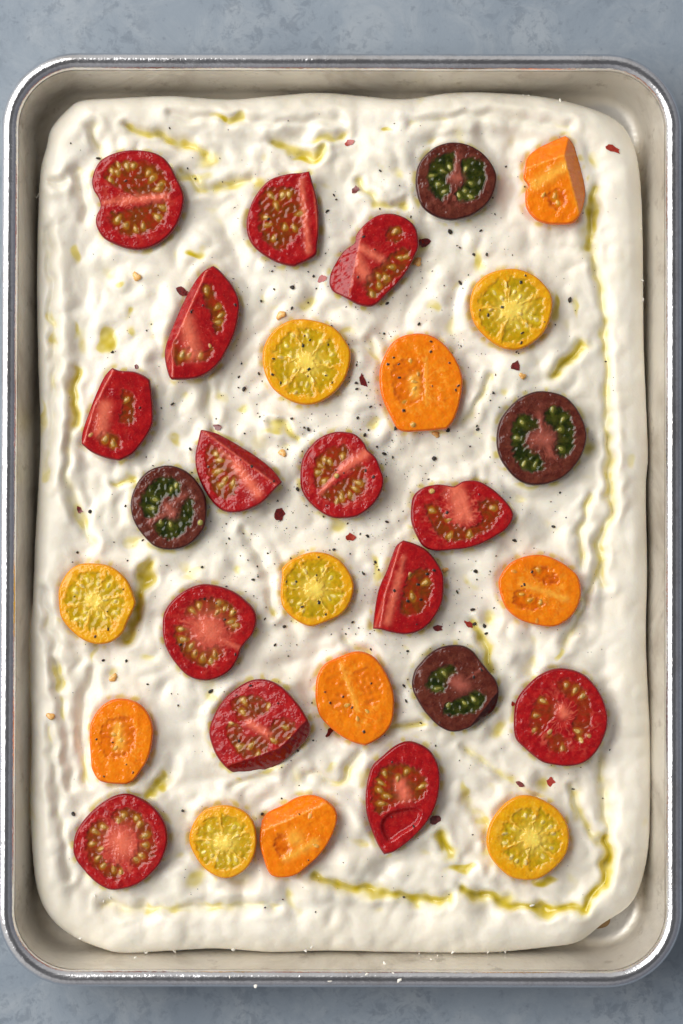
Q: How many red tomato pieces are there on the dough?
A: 14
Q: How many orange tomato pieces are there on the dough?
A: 6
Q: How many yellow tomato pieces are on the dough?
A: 6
